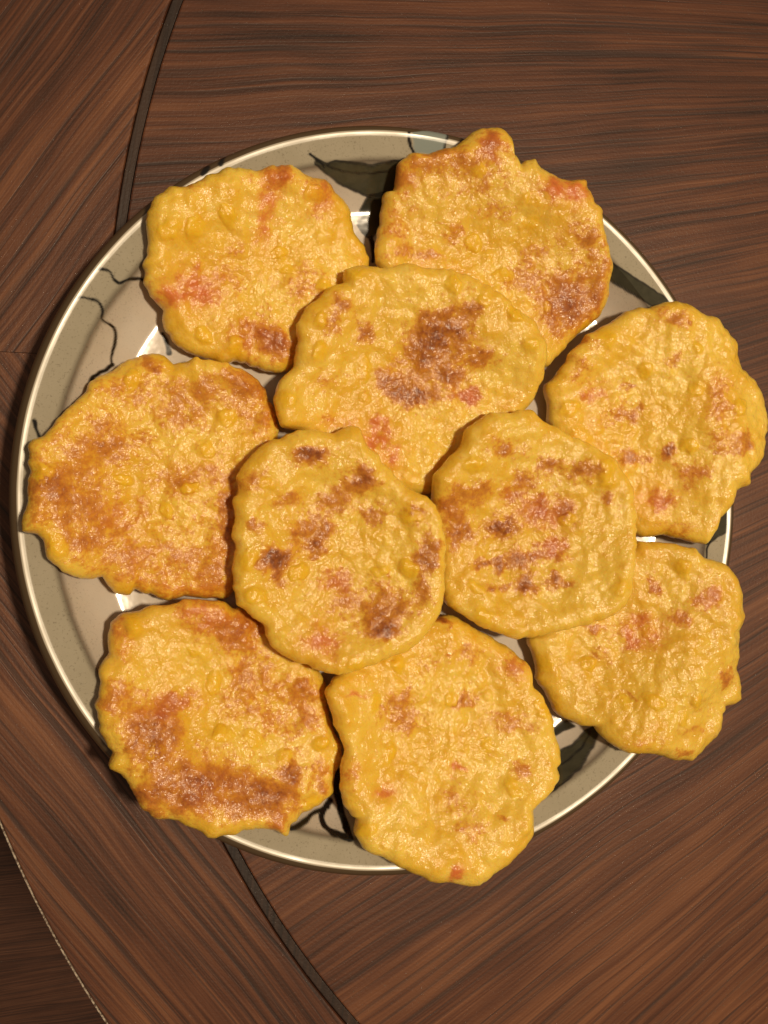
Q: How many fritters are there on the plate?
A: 10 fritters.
